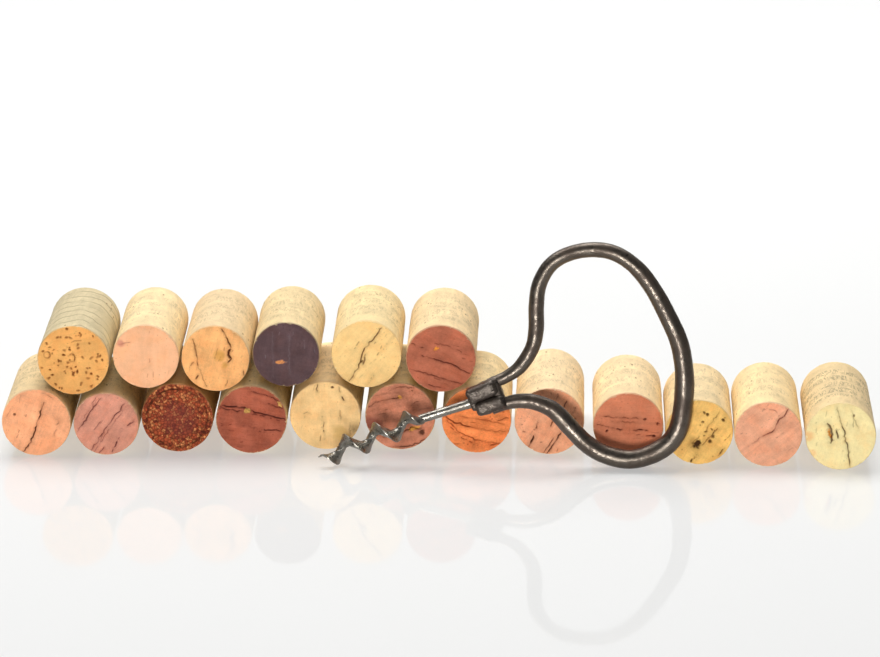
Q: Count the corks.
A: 18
